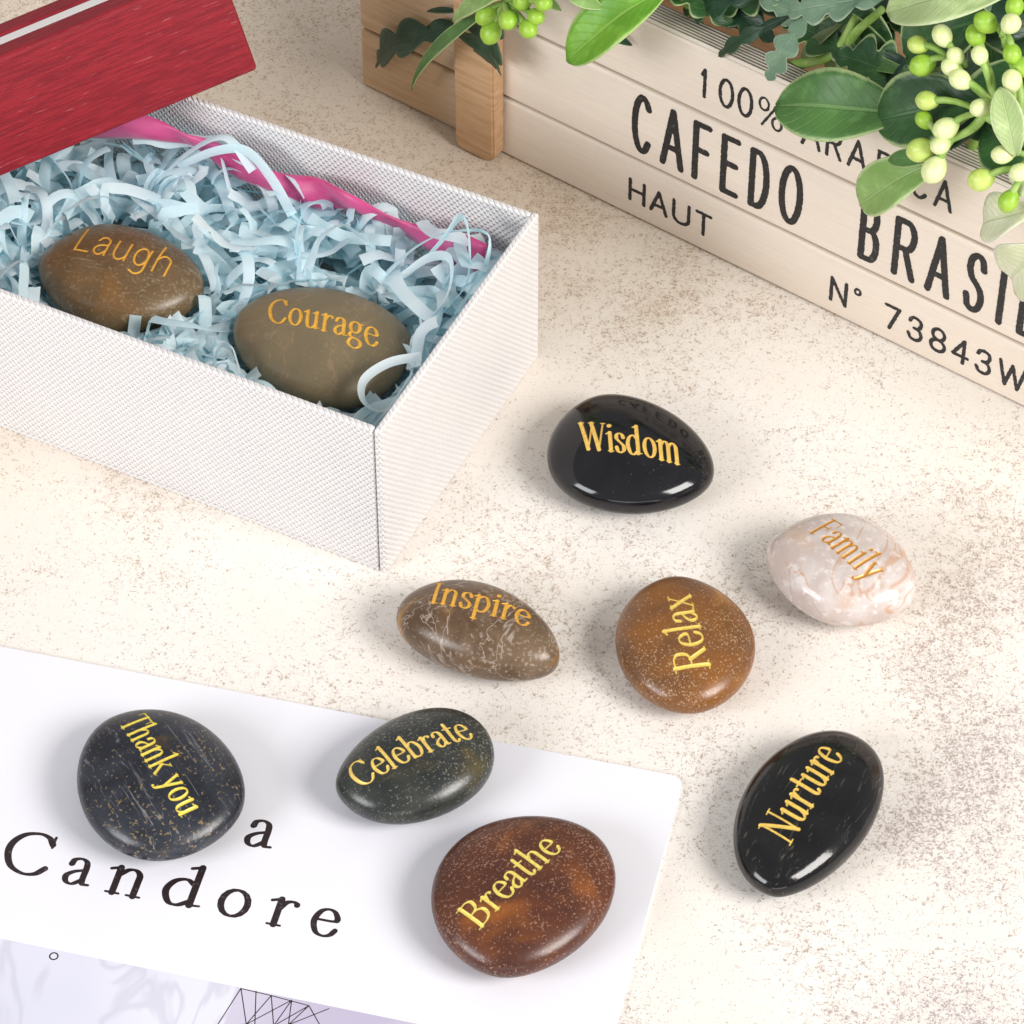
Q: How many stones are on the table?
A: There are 10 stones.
